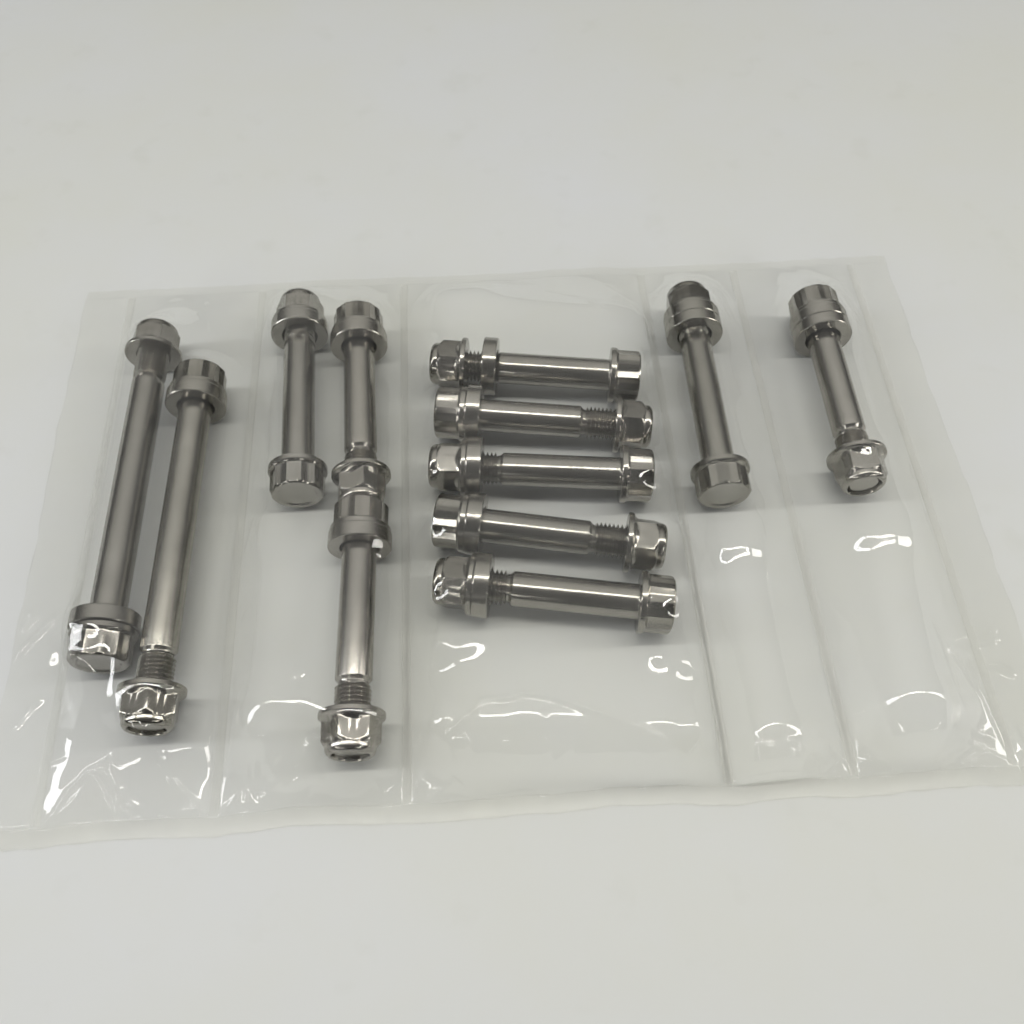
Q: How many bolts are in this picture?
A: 12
